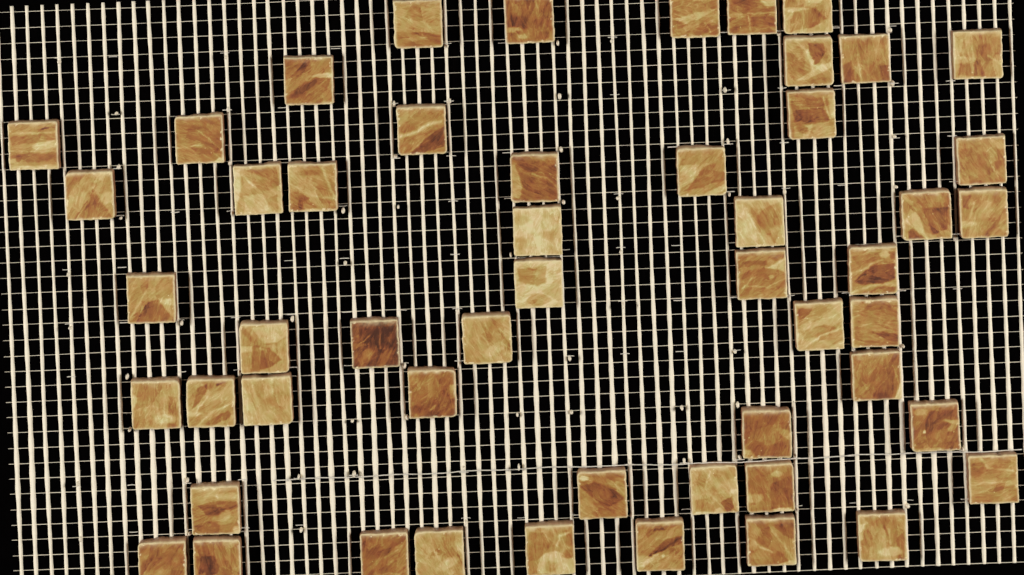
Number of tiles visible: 52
